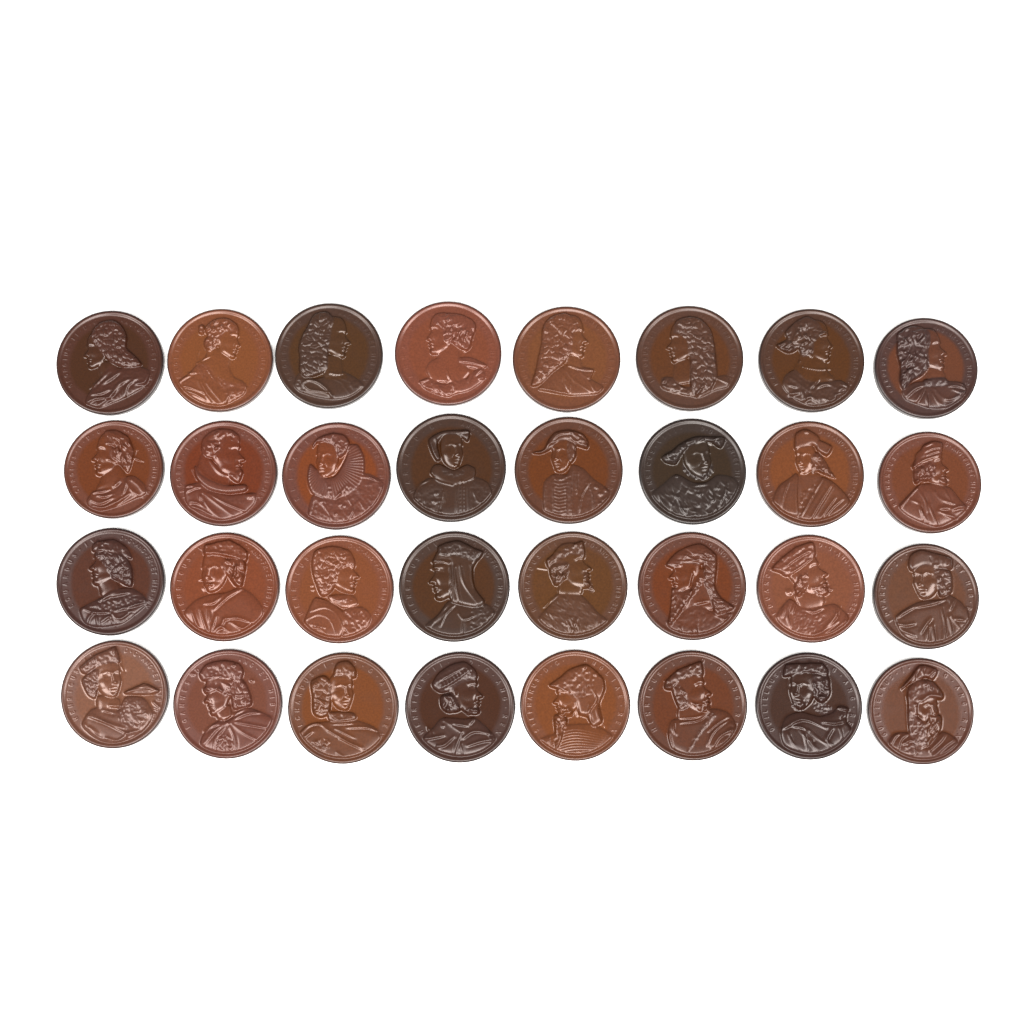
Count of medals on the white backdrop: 32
